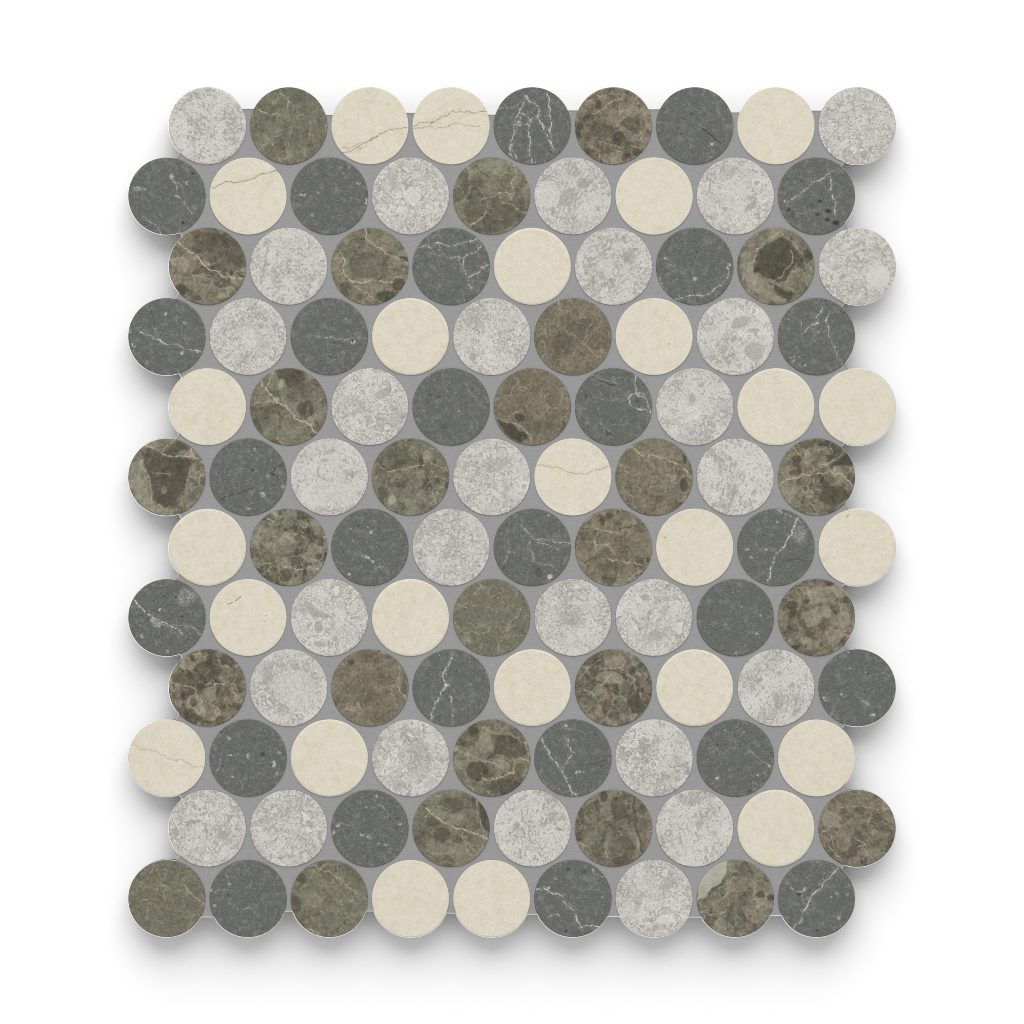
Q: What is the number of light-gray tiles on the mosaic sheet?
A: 29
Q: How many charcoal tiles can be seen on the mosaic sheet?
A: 27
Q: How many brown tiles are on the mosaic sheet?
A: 27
